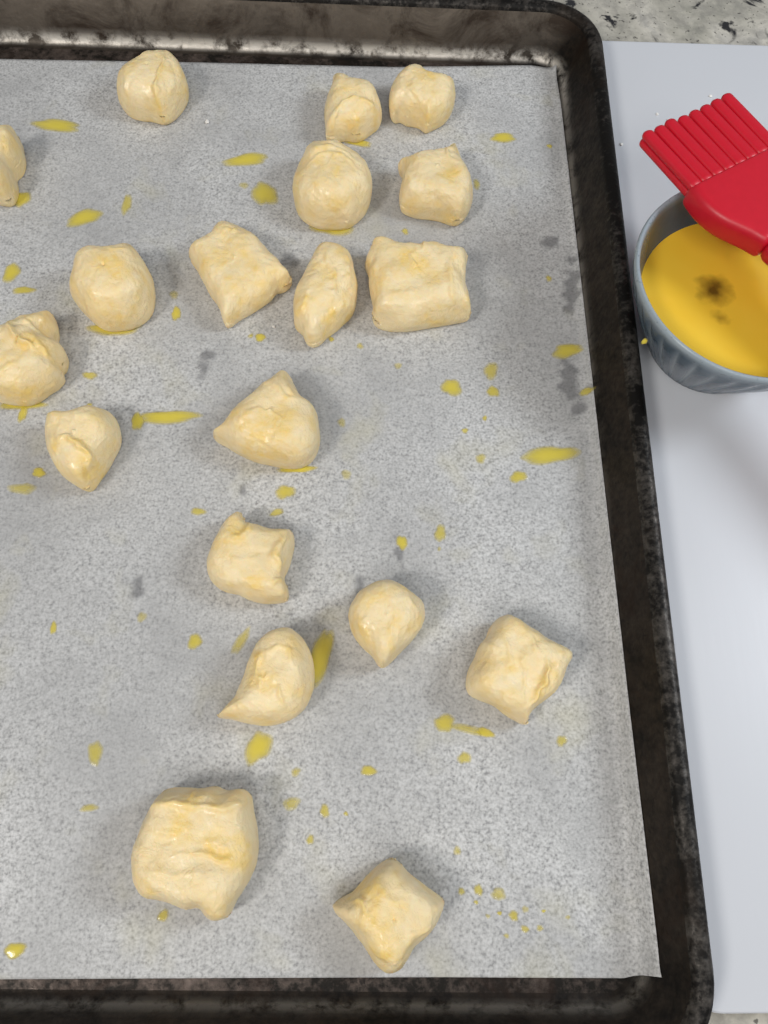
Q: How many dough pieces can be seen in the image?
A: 19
